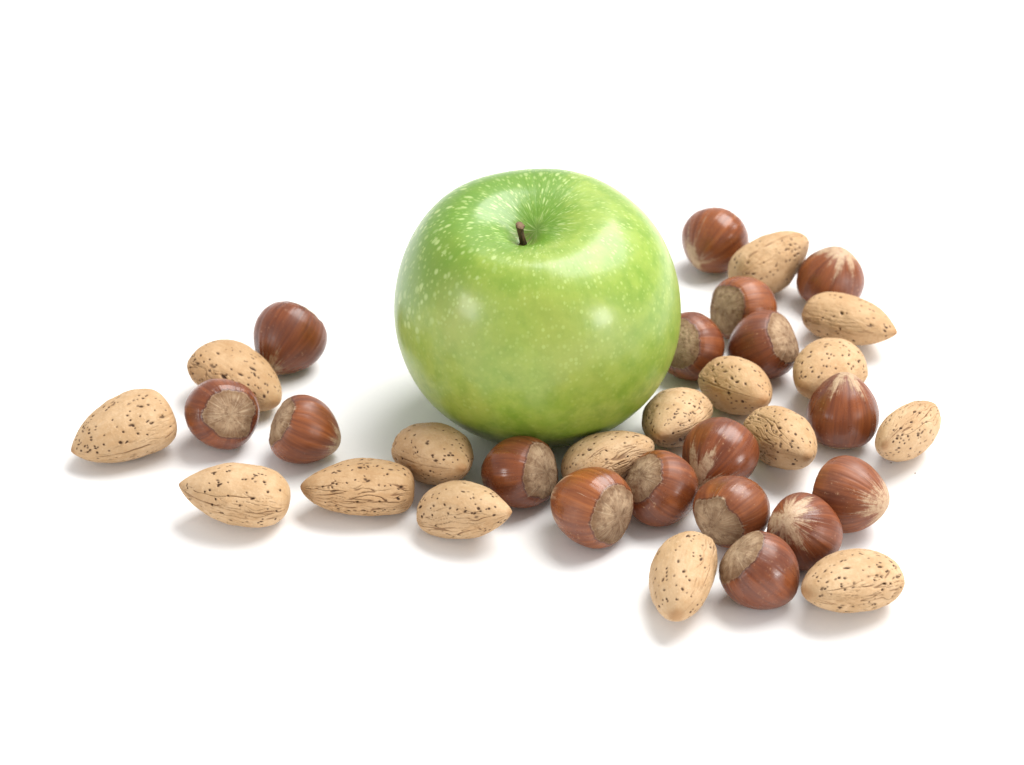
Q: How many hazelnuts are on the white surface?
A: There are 17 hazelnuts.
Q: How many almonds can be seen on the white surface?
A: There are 16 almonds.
